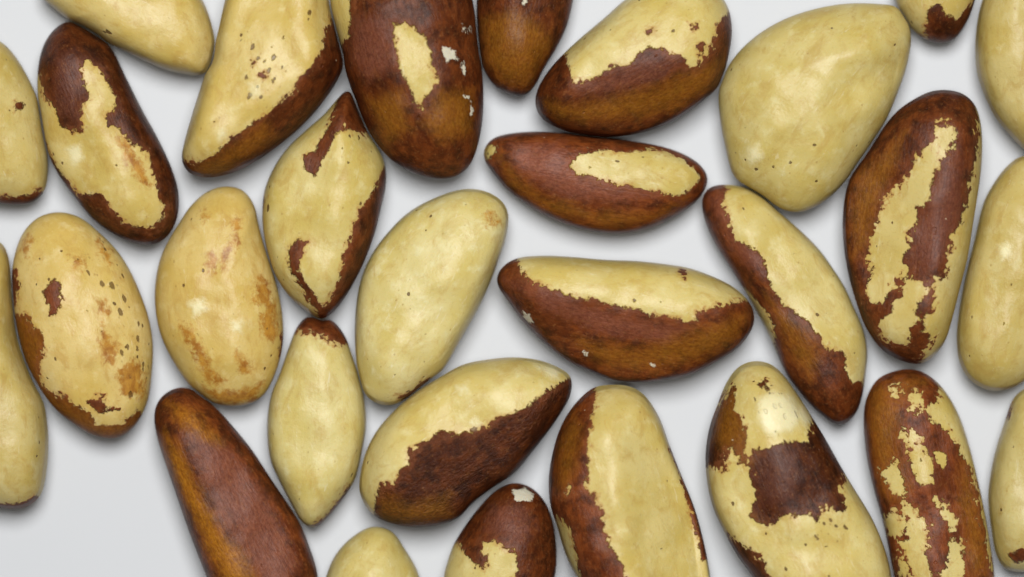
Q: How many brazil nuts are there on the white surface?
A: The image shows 29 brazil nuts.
